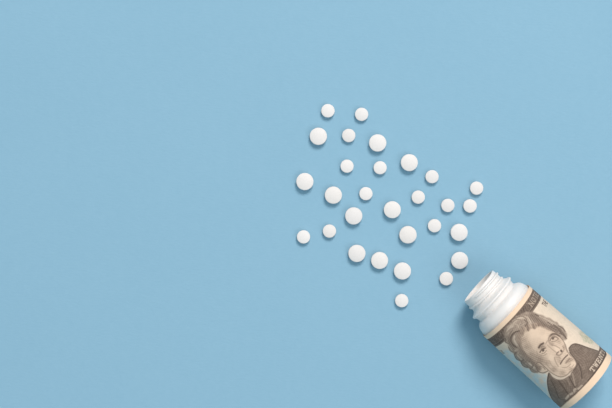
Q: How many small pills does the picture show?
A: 16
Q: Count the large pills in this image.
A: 13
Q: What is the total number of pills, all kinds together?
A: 29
